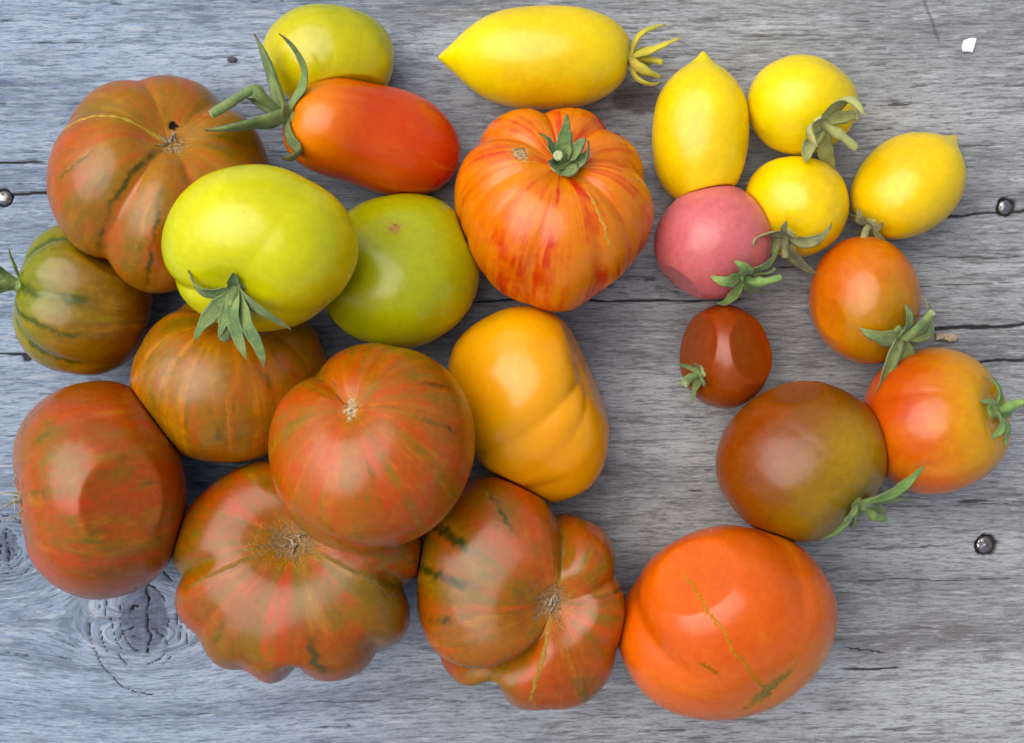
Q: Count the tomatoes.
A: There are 24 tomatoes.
